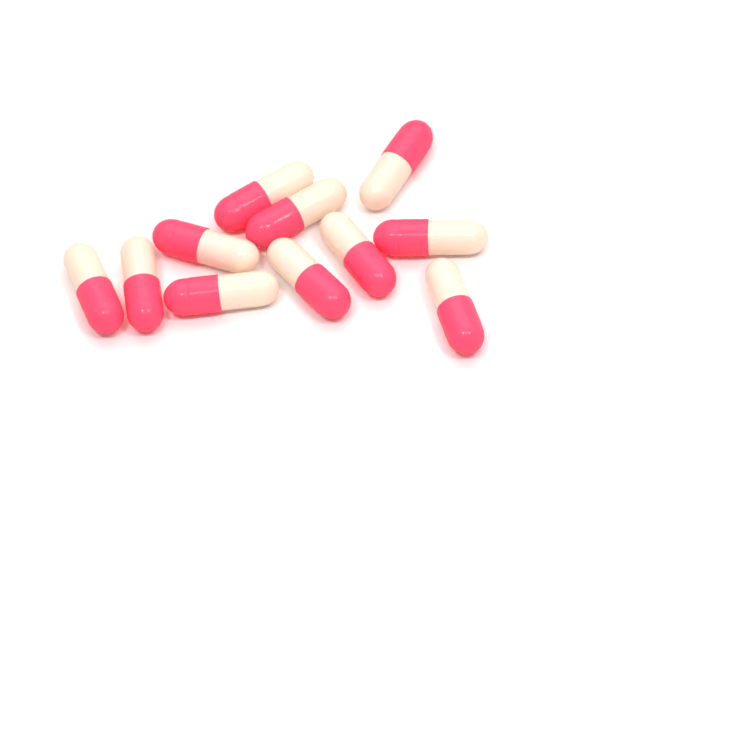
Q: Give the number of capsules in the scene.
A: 11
